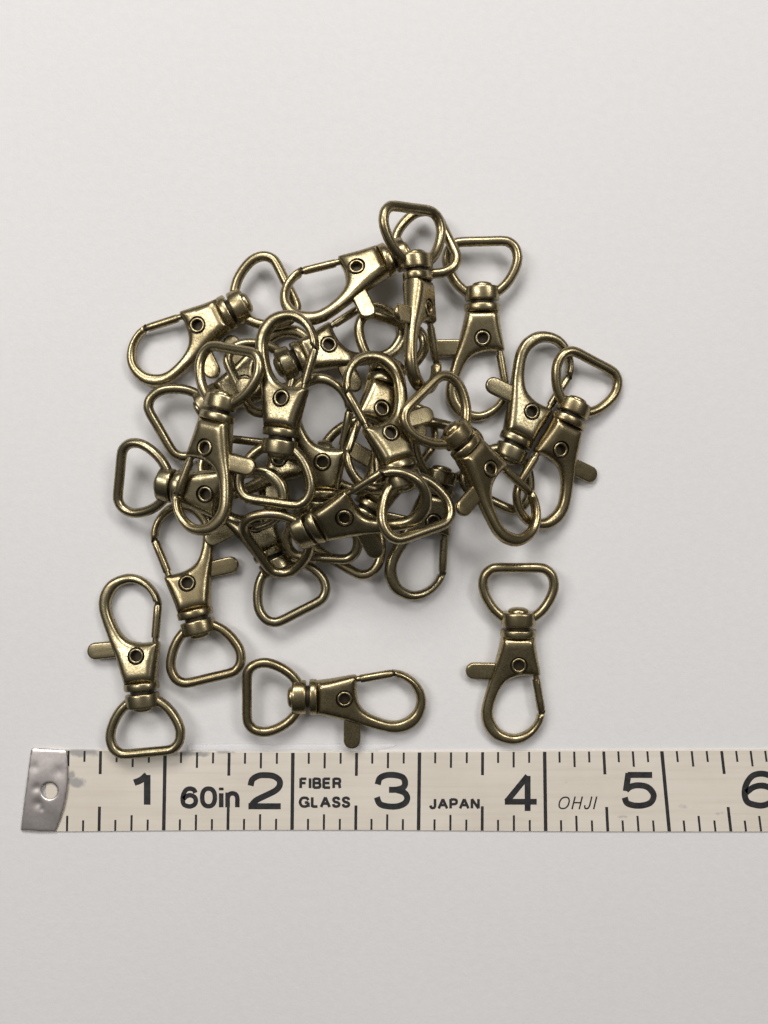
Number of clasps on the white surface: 24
